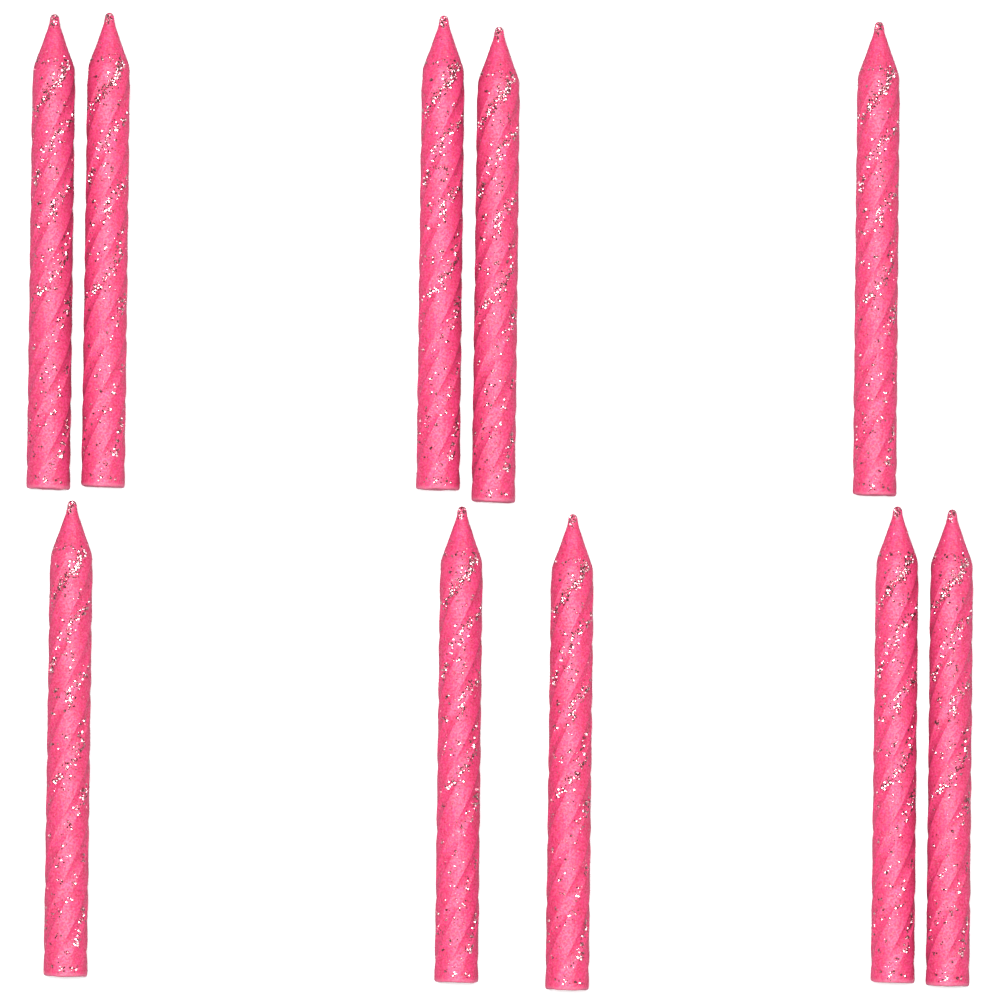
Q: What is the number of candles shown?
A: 10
